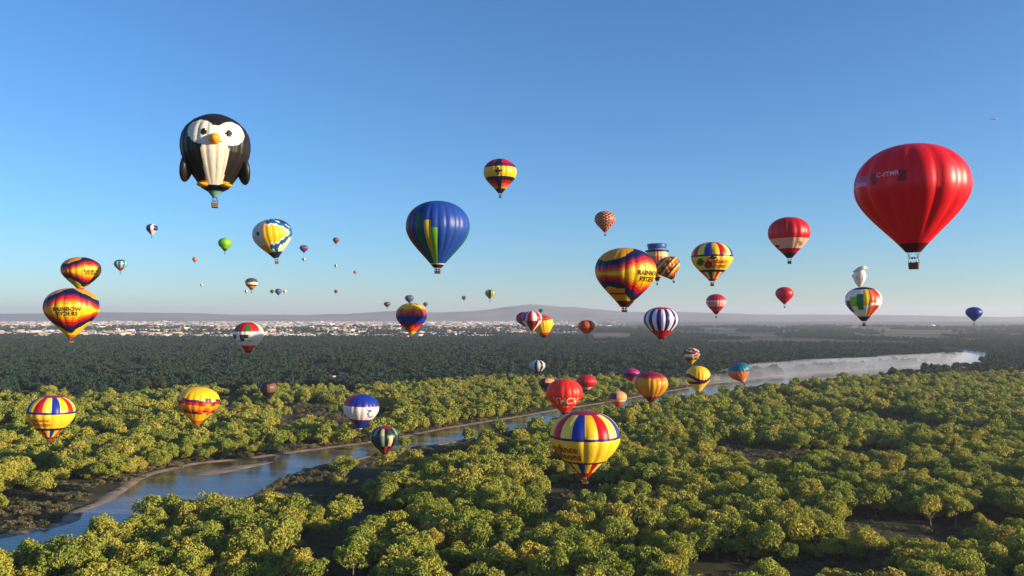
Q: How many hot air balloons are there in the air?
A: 63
